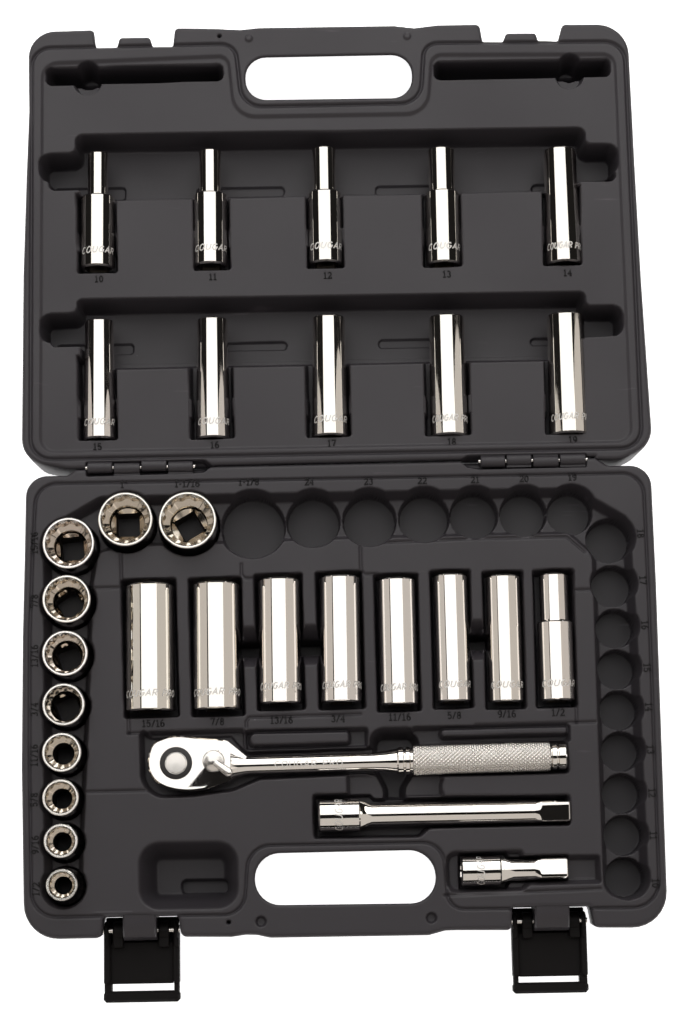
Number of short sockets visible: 10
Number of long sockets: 18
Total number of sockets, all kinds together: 28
